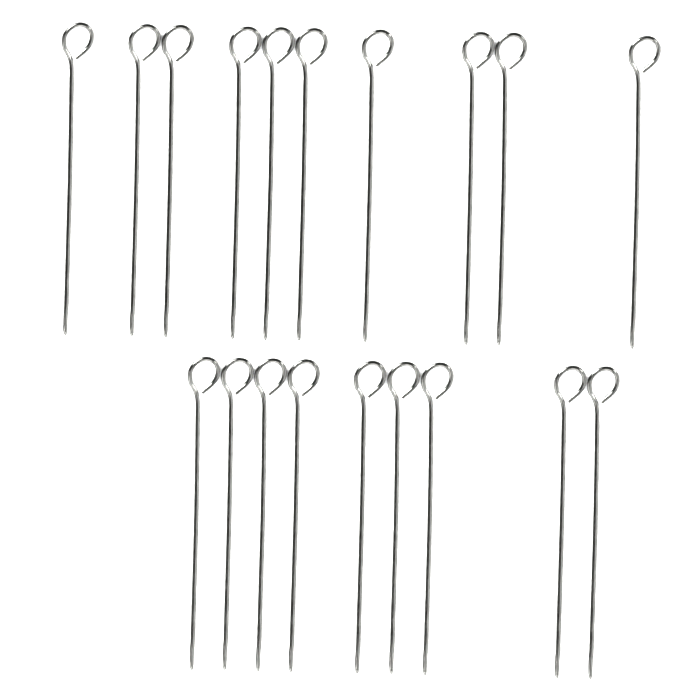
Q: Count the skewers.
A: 19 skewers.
